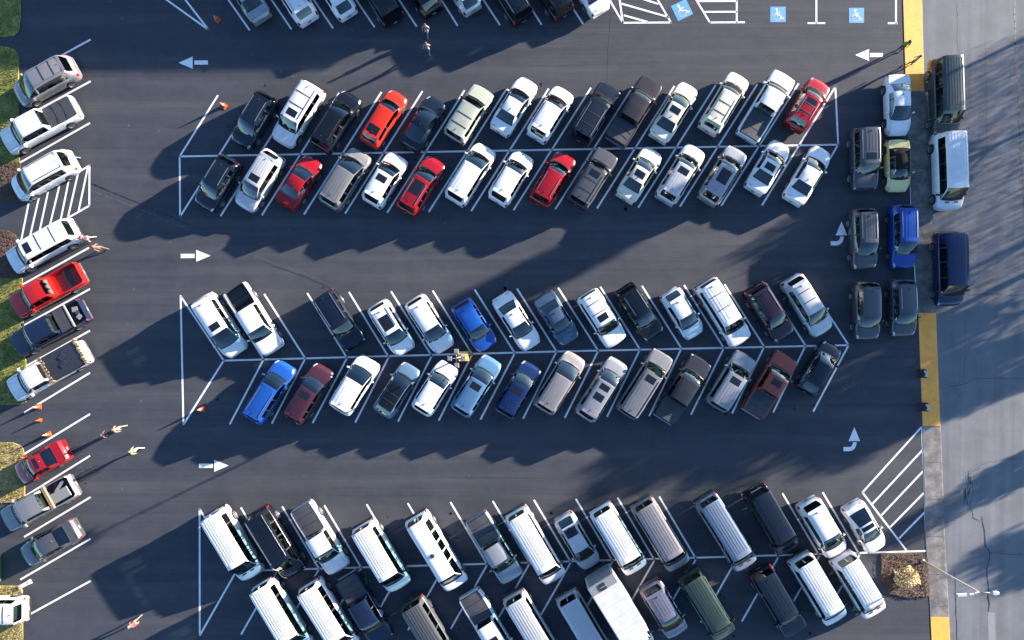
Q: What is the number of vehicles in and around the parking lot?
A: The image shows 114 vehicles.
